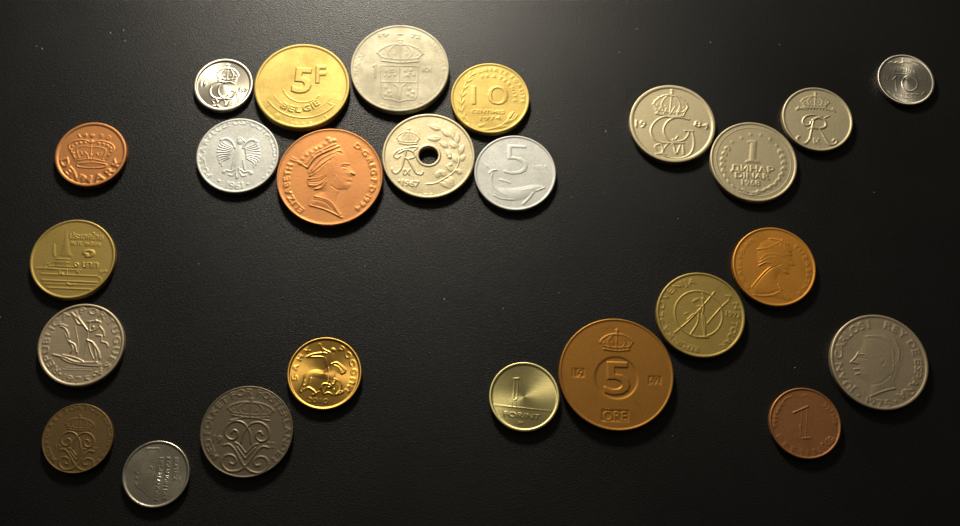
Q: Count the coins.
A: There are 25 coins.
